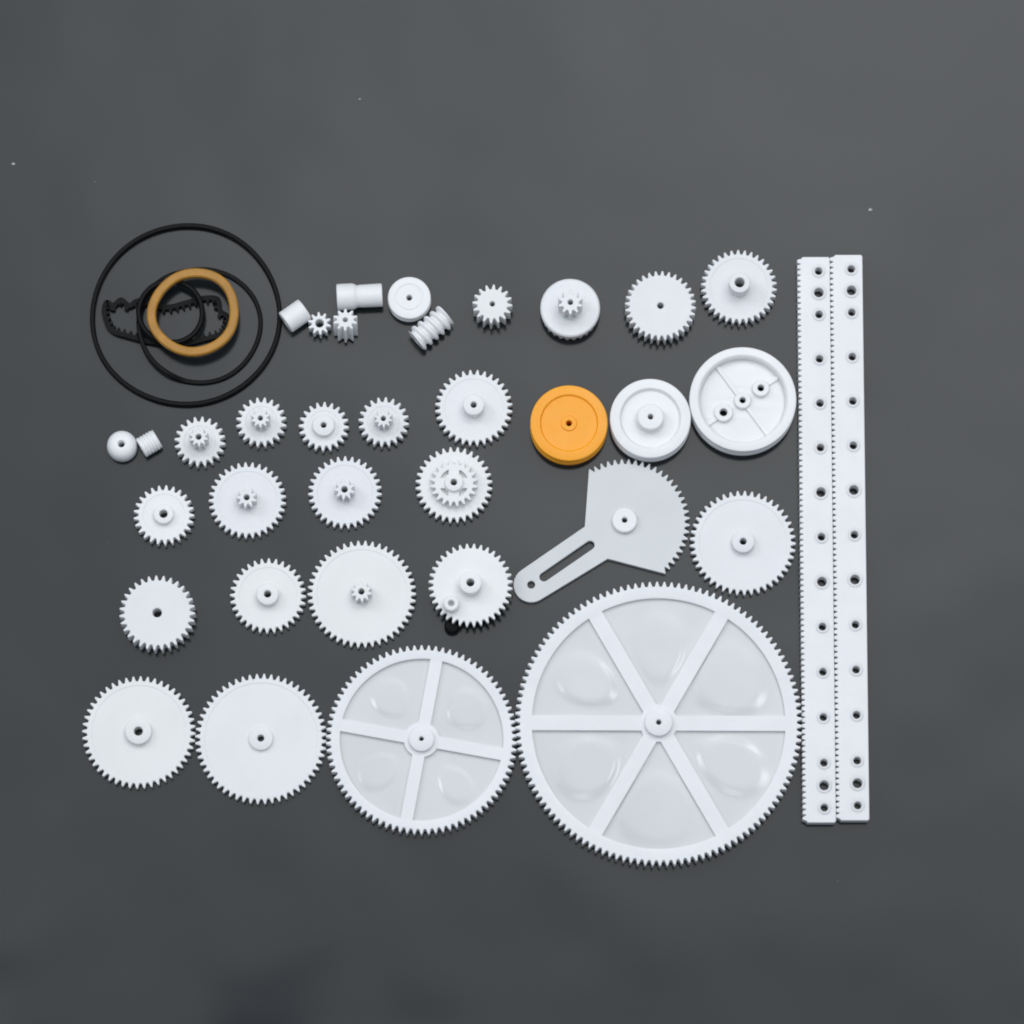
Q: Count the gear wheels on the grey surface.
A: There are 24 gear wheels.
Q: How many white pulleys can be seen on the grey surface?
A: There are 3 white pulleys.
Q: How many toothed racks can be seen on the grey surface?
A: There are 2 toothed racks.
